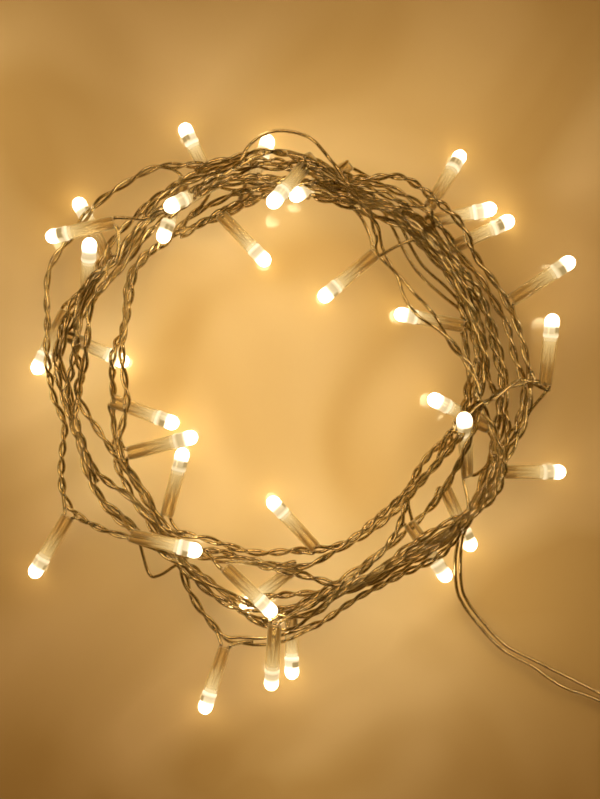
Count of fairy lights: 35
